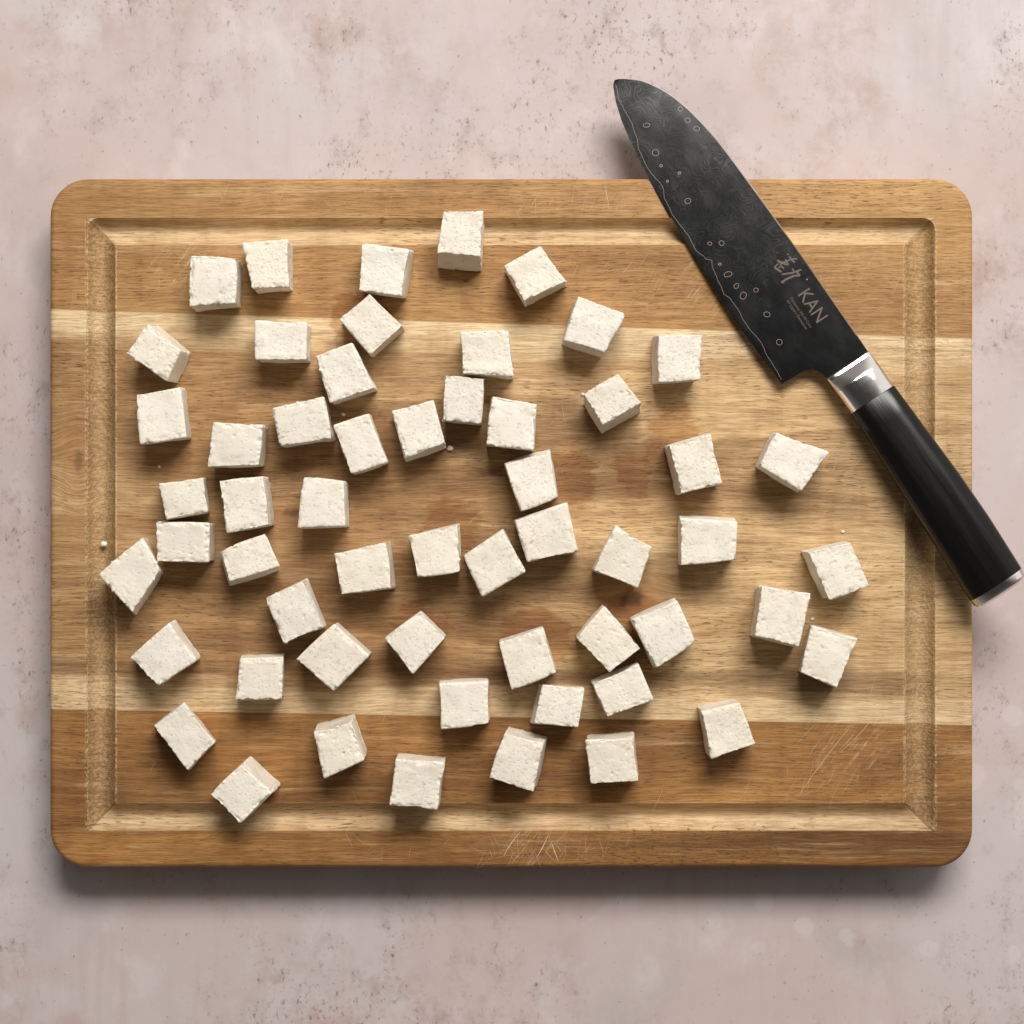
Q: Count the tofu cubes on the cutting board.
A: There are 56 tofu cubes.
